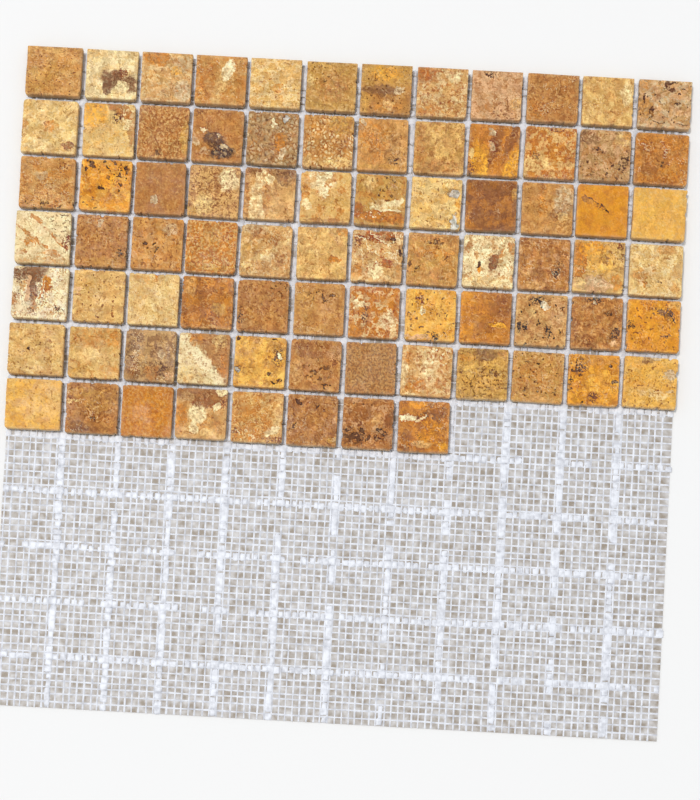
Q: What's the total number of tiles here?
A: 80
